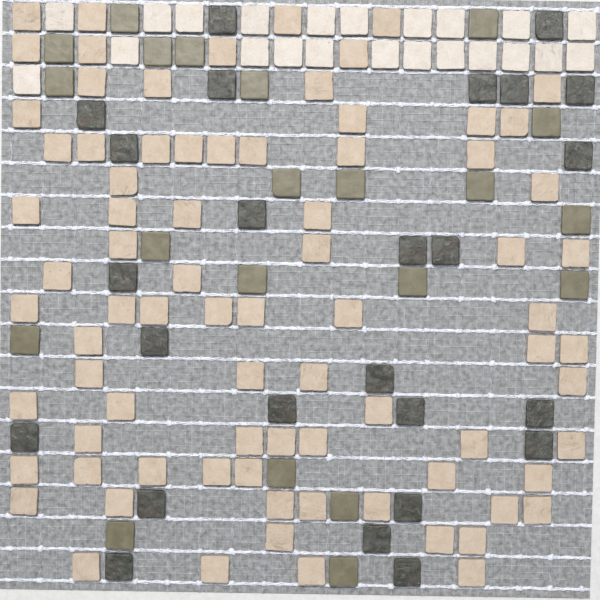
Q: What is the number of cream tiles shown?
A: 22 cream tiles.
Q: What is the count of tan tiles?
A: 80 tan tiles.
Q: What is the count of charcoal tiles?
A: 25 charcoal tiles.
